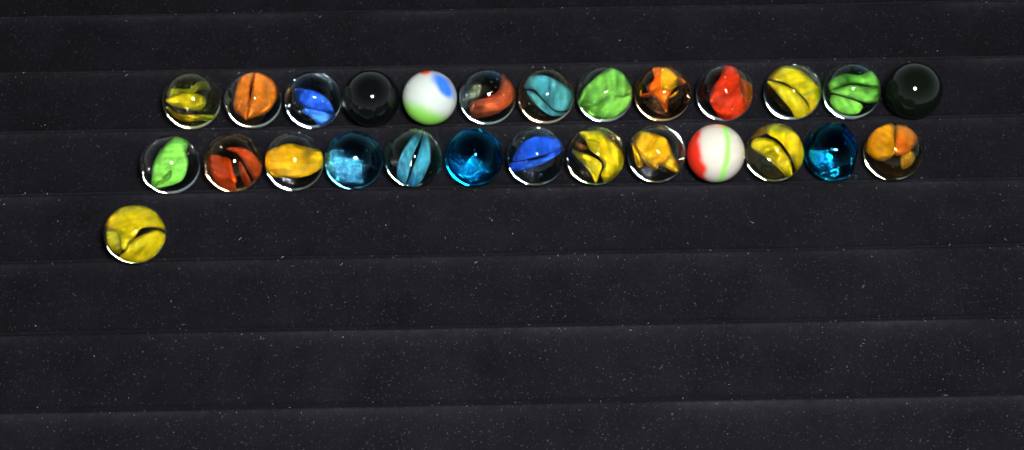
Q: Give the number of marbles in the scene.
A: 27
